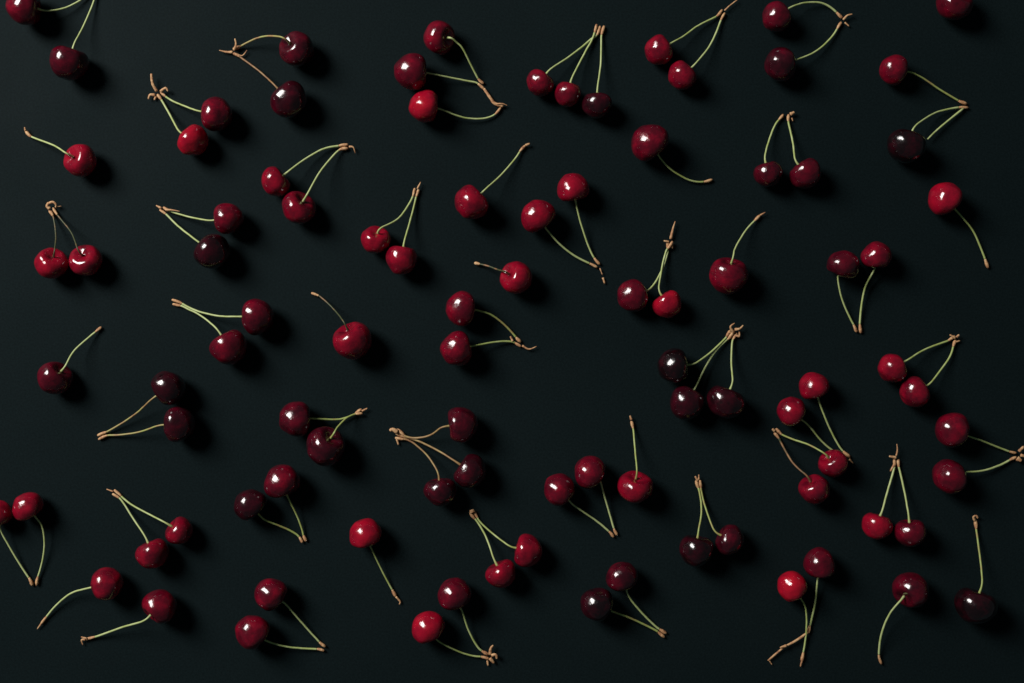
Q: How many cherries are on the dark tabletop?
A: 93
